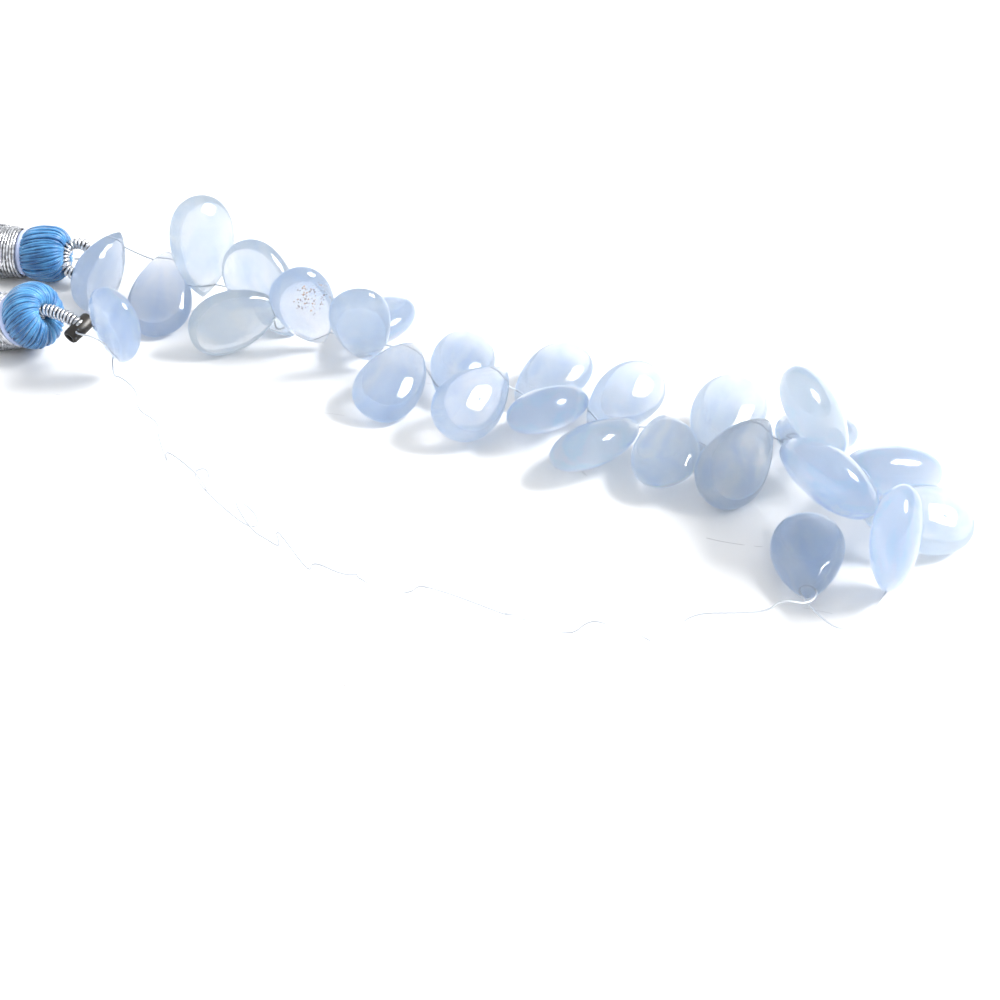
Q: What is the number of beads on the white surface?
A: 26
